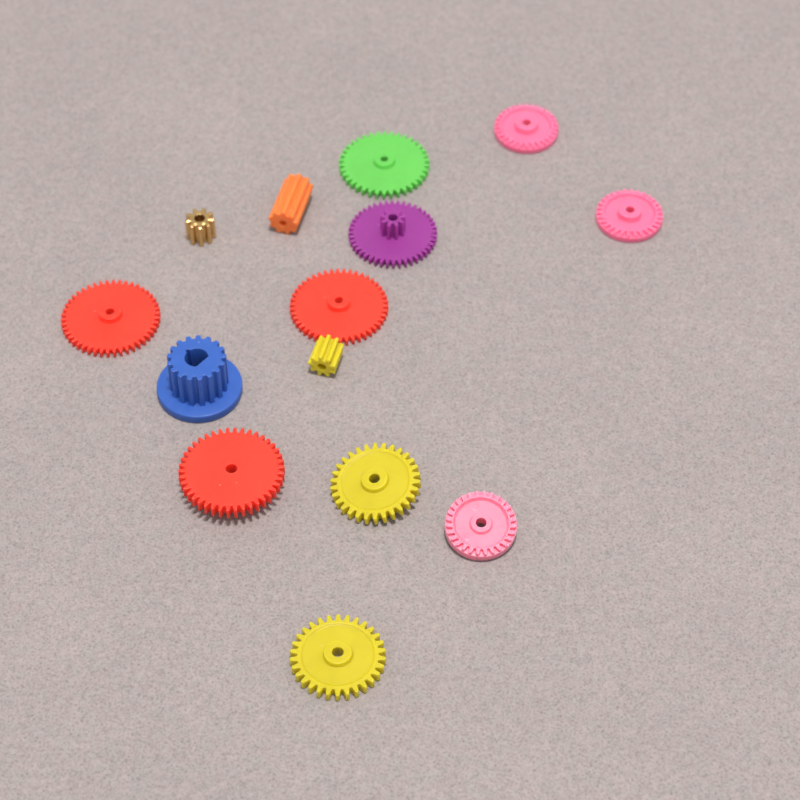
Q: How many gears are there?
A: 14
